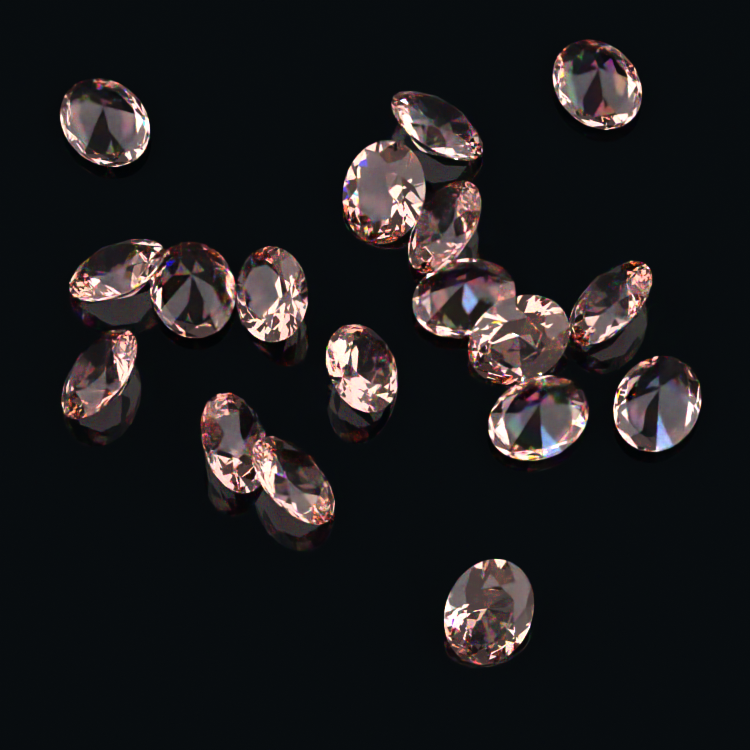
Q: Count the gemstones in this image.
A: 18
